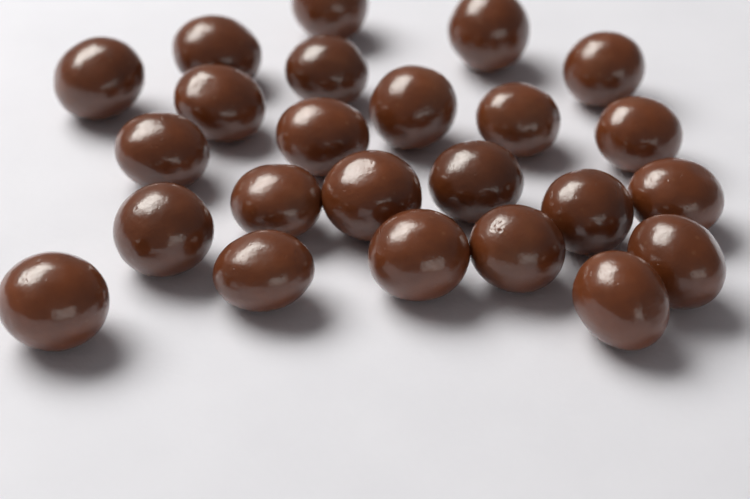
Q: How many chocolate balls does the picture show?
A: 24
